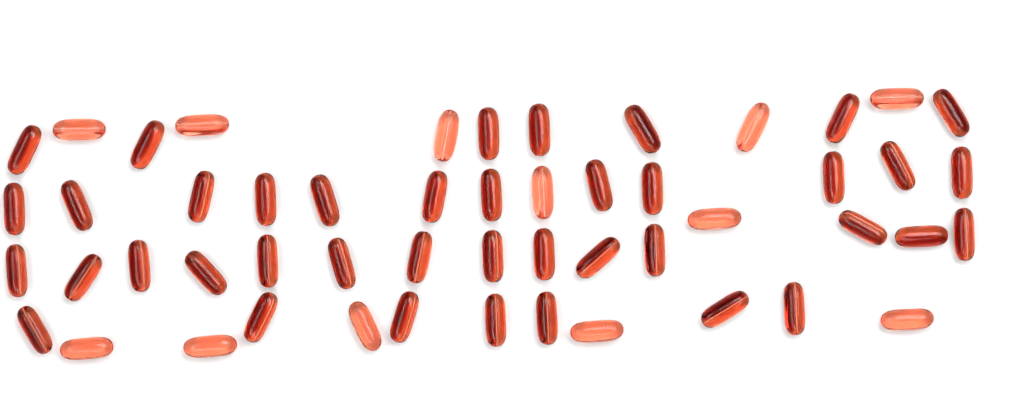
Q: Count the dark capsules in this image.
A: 40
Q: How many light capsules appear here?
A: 12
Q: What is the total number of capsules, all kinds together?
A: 52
